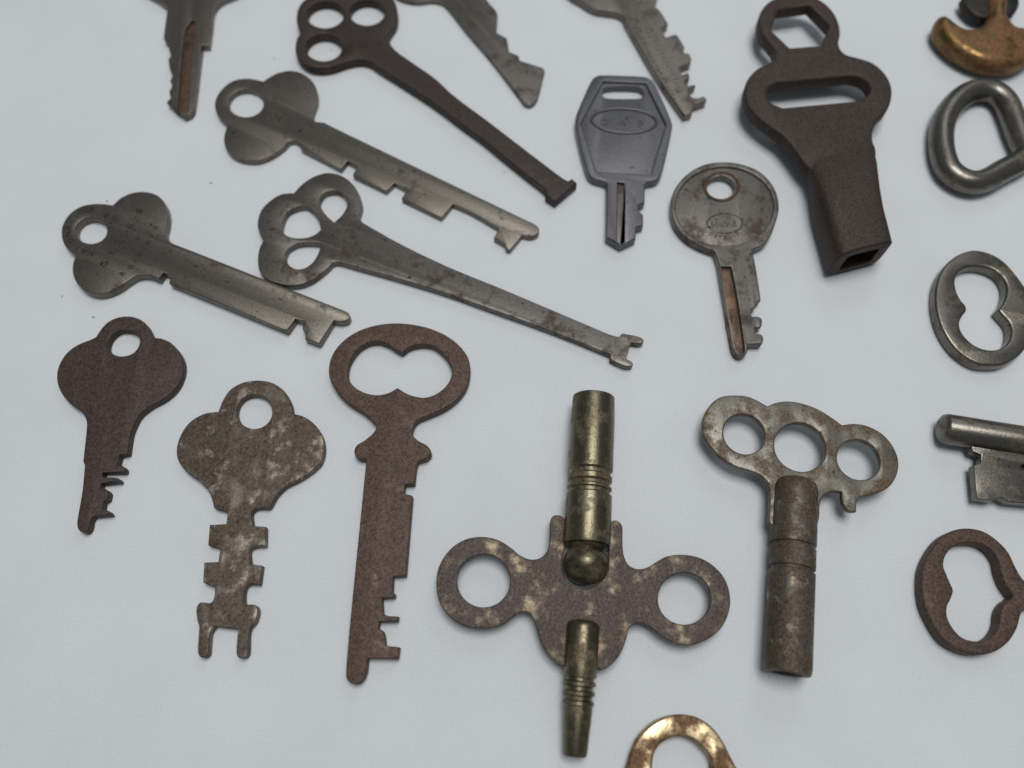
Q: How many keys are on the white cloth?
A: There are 21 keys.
